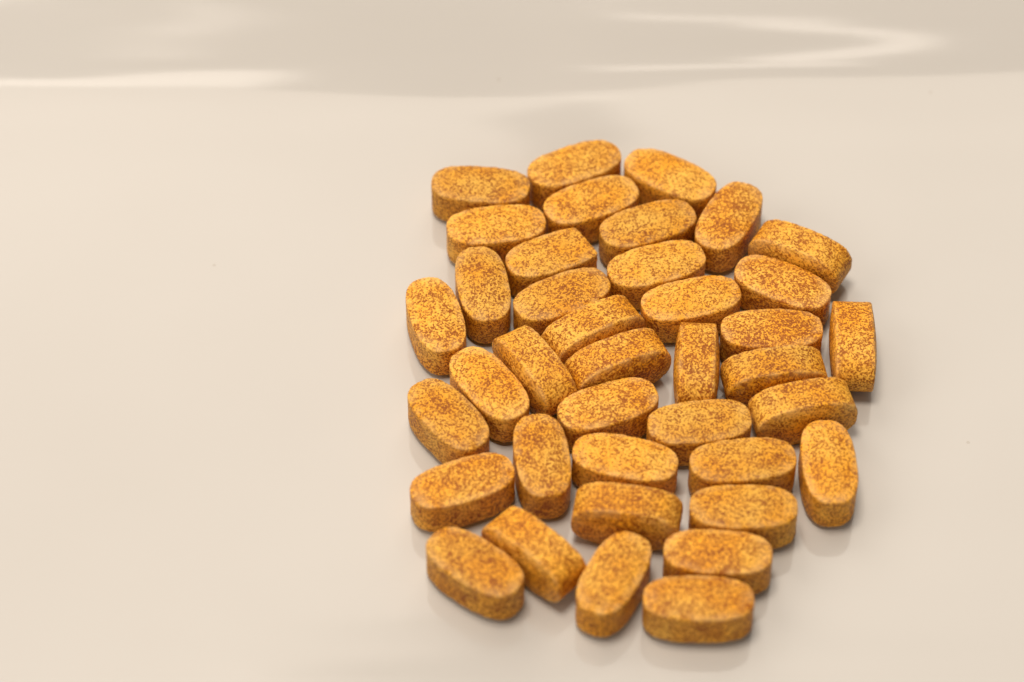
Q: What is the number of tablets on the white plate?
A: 39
